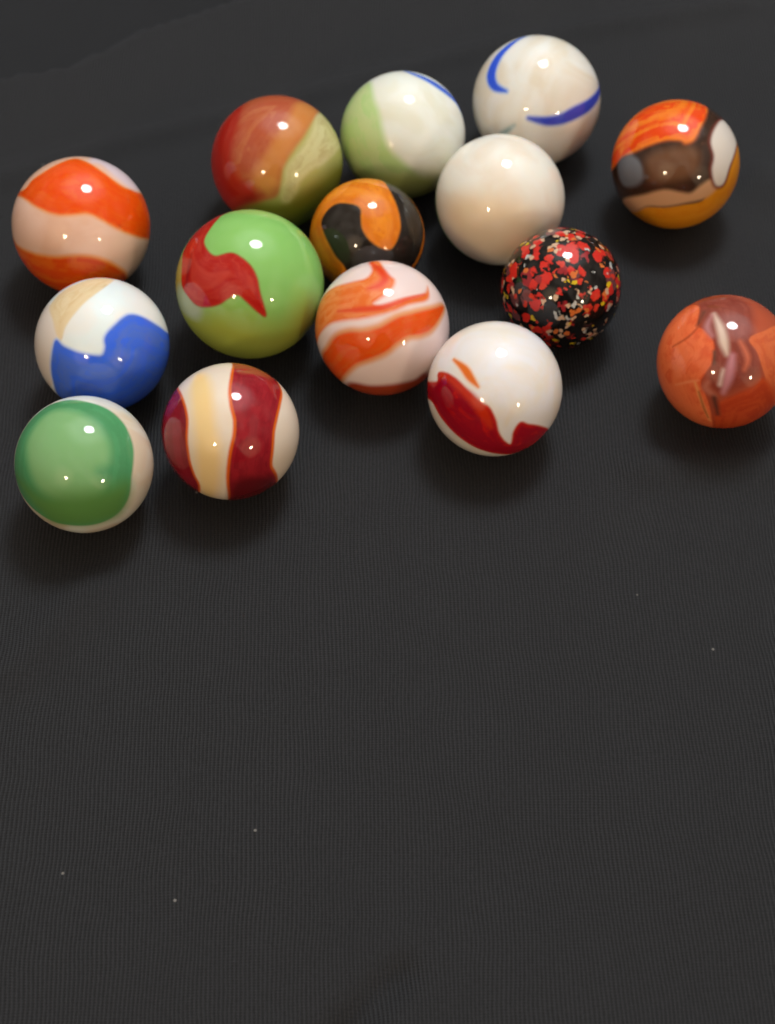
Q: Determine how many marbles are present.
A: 15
